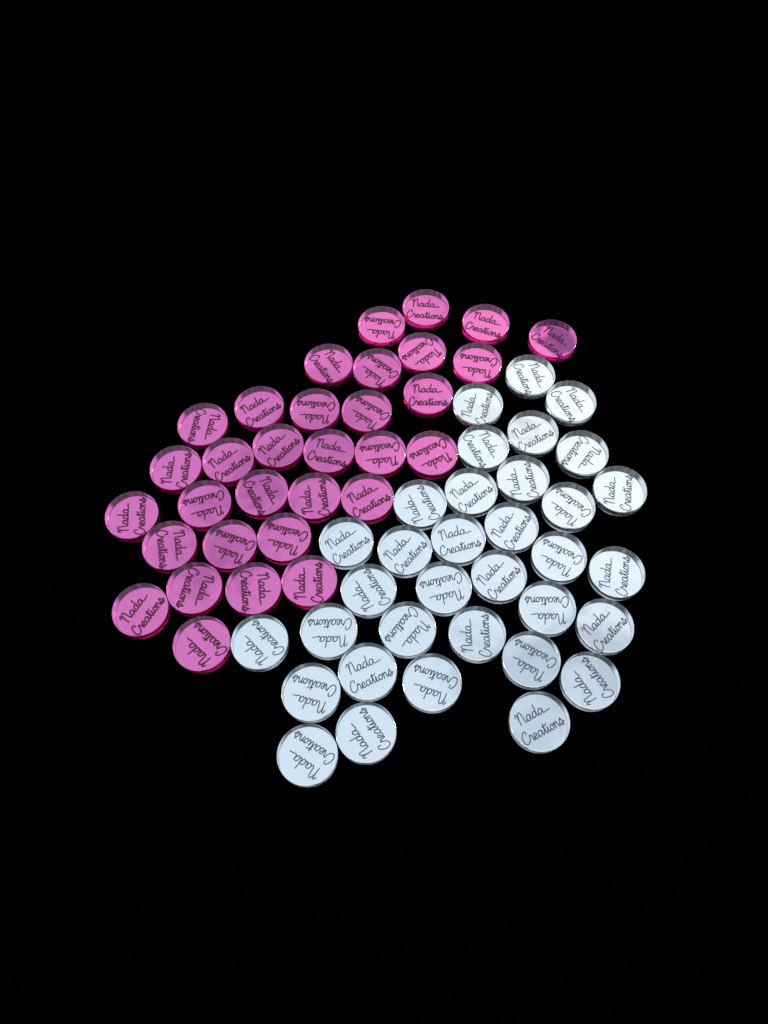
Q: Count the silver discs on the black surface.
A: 34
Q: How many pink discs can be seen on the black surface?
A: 32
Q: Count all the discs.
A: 66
